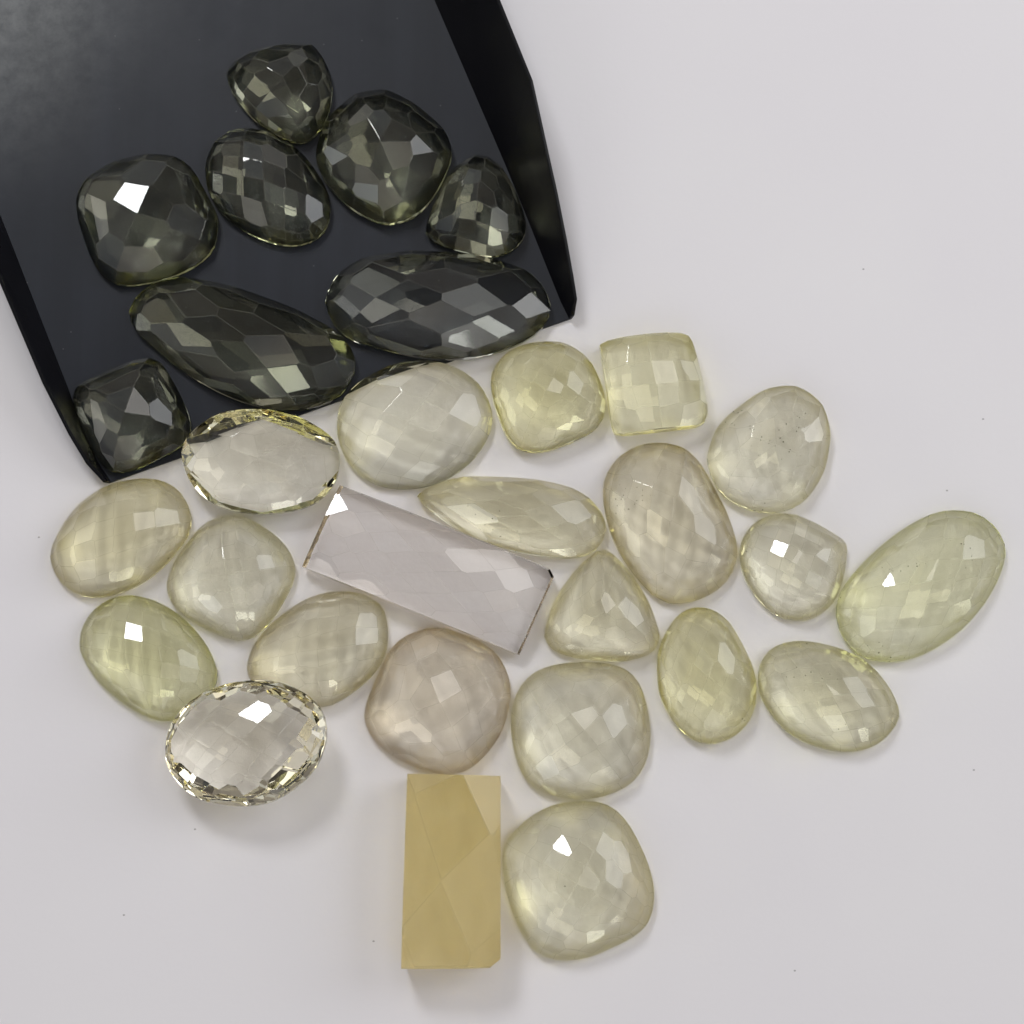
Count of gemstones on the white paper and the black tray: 30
